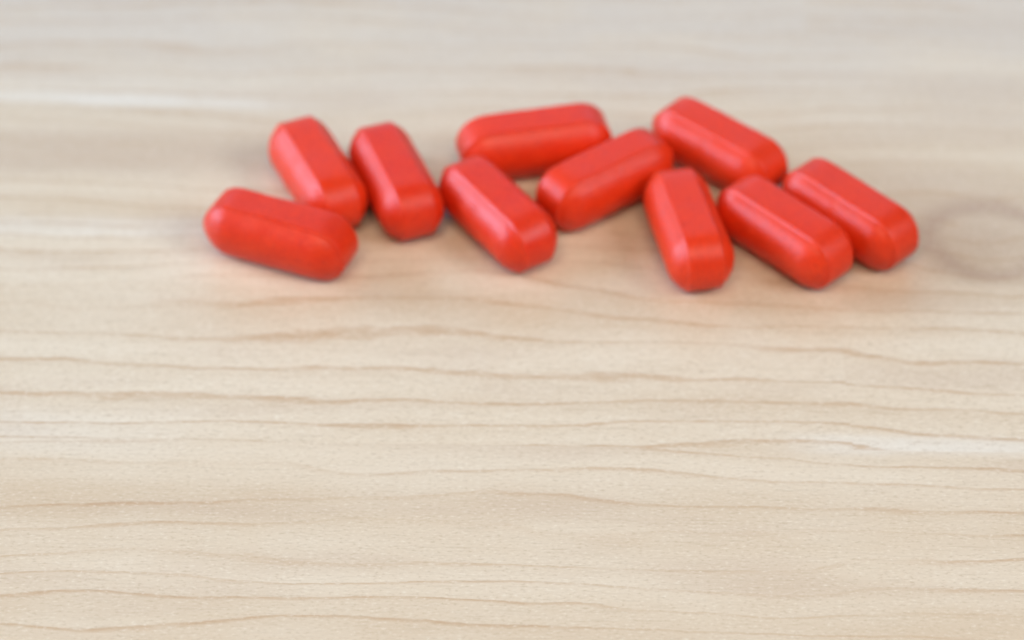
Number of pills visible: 10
